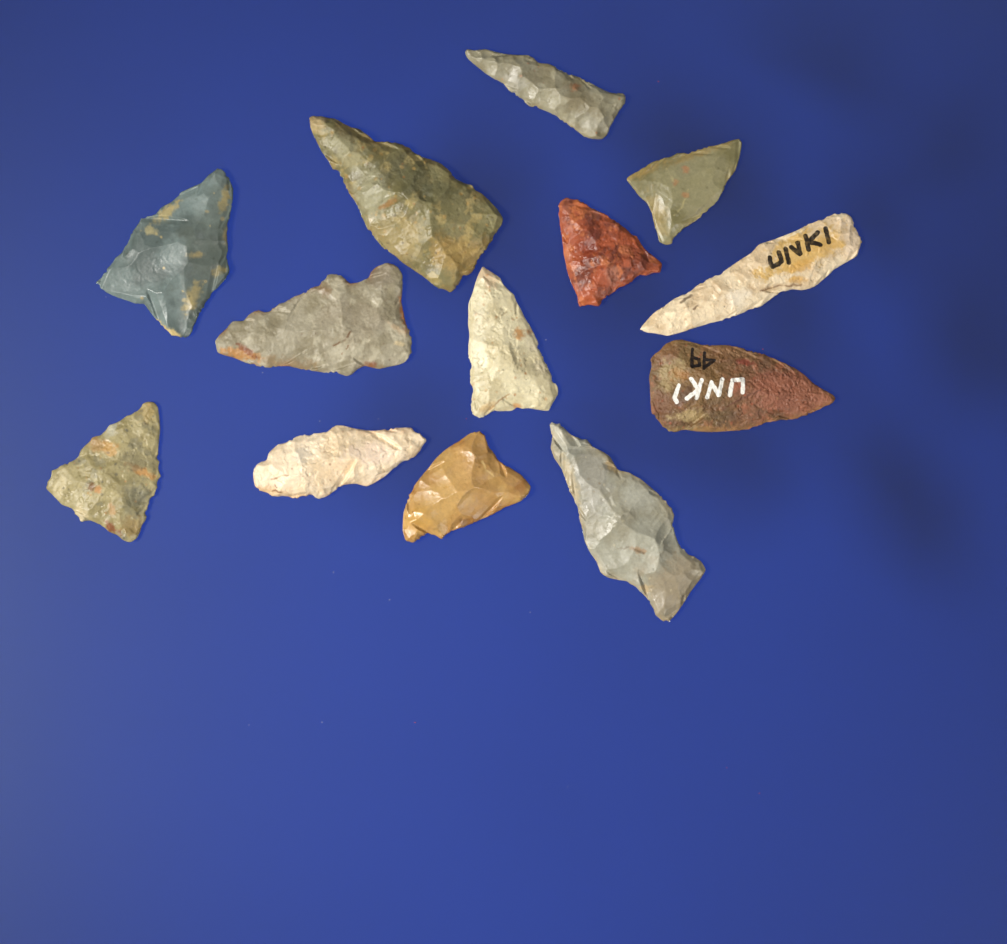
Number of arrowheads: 13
